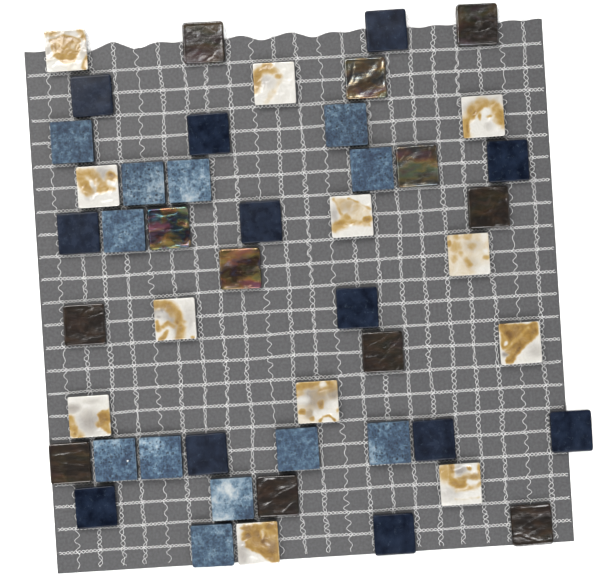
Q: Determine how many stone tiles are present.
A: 12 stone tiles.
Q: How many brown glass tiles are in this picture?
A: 12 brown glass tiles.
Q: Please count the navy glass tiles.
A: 12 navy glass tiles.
